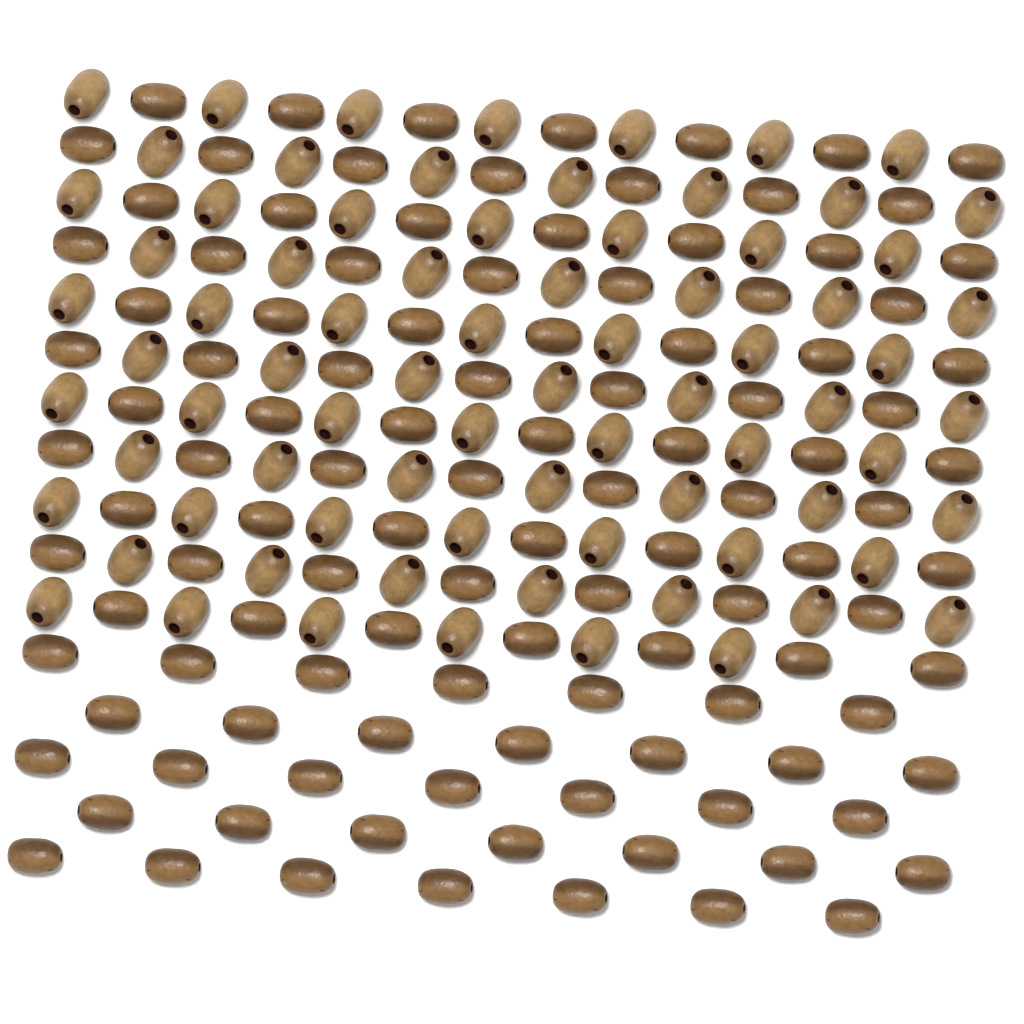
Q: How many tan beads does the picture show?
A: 76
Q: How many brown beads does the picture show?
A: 112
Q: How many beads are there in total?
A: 188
